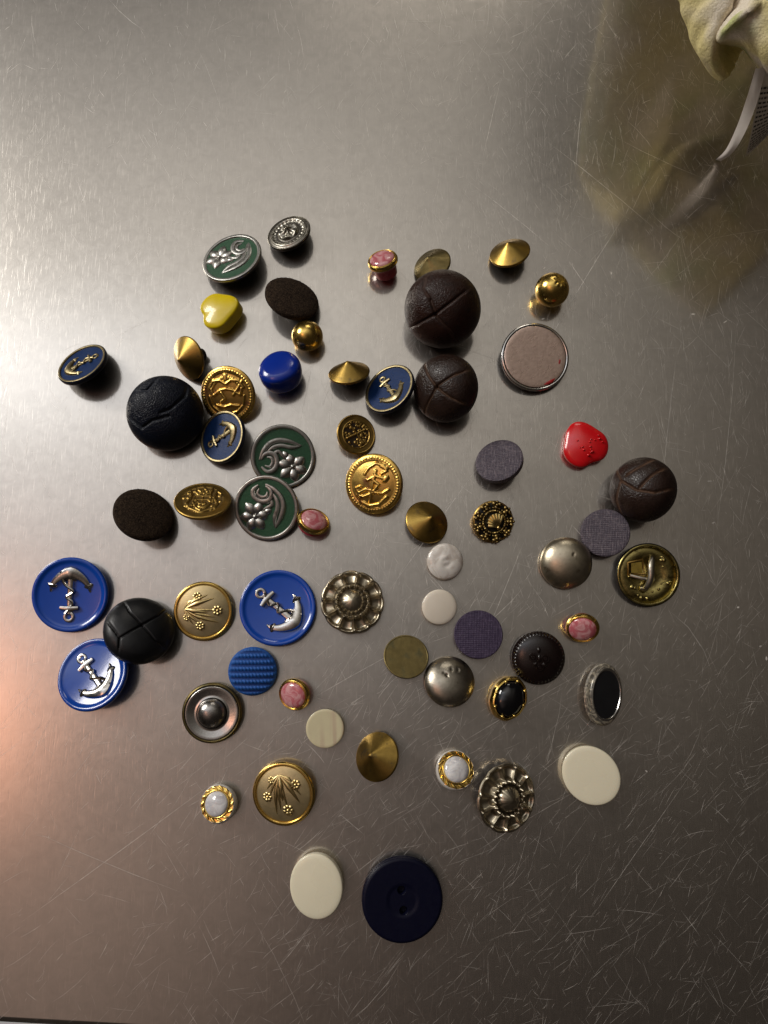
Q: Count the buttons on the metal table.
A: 62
